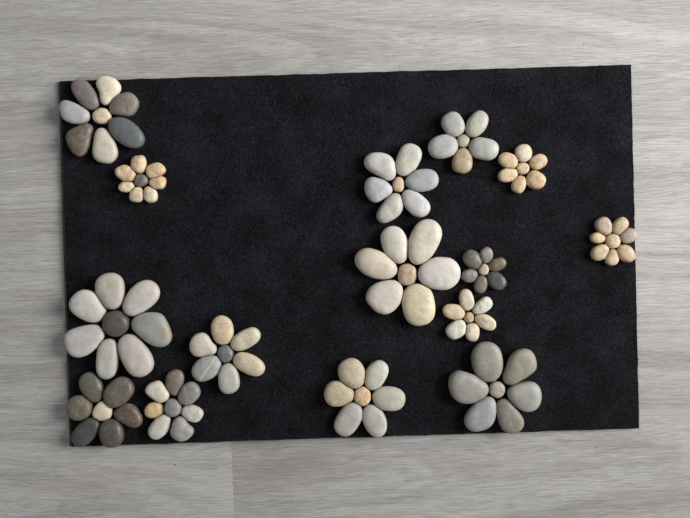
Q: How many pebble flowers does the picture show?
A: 15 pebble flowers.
